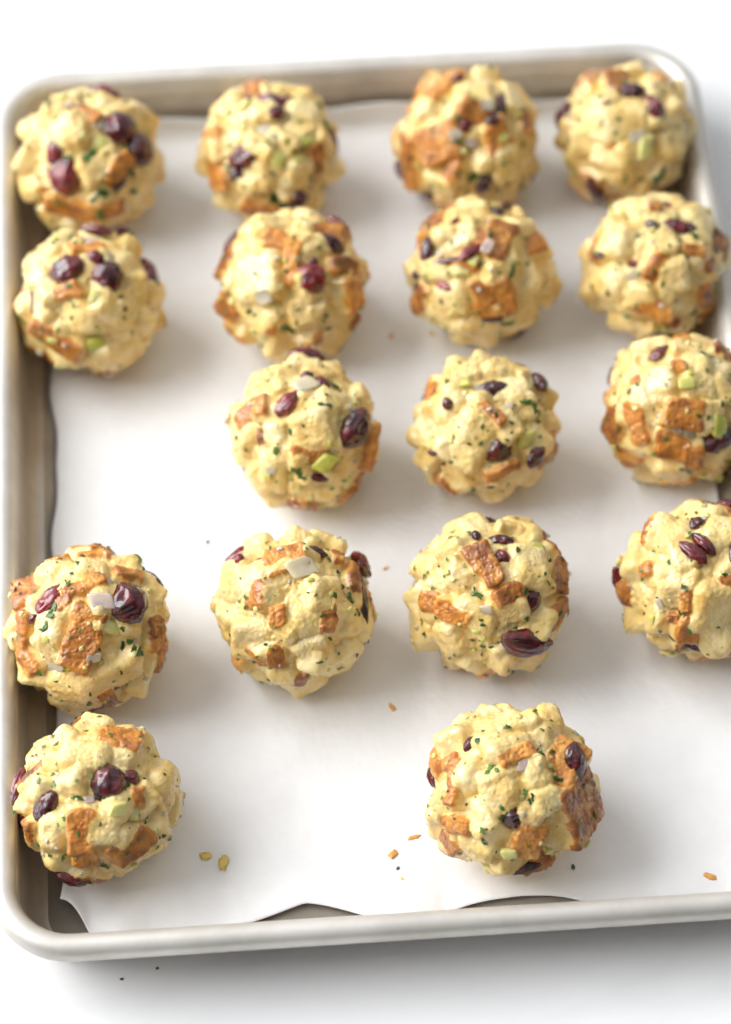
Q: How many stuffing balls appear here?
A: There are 17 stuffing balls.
